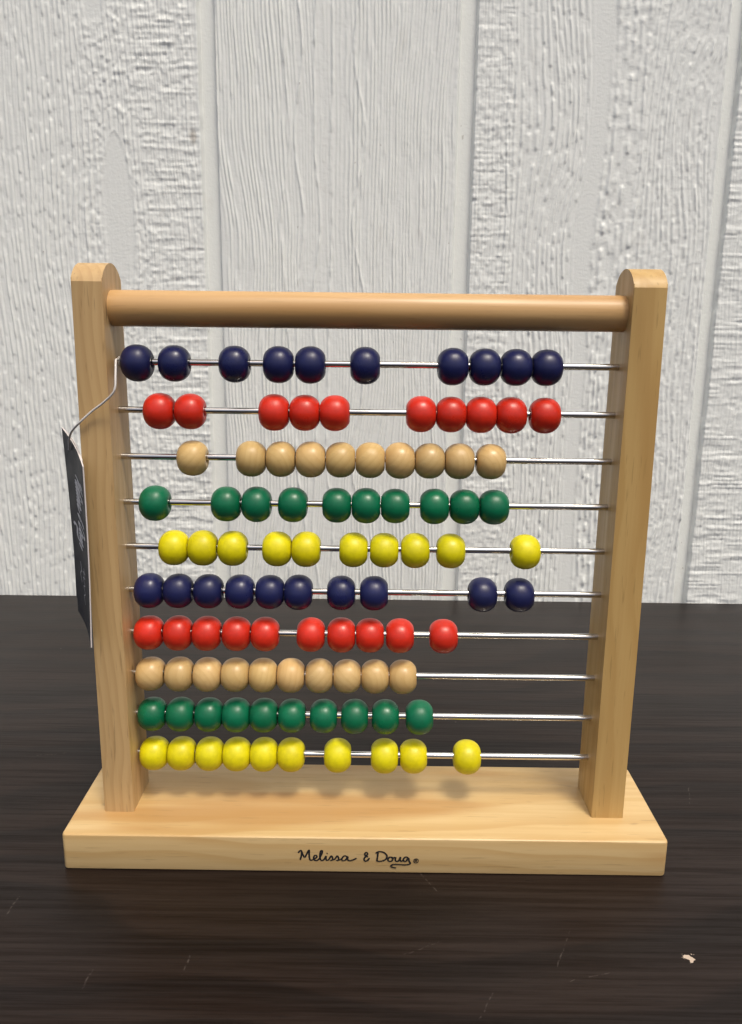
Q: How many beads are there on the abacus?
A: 100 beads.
